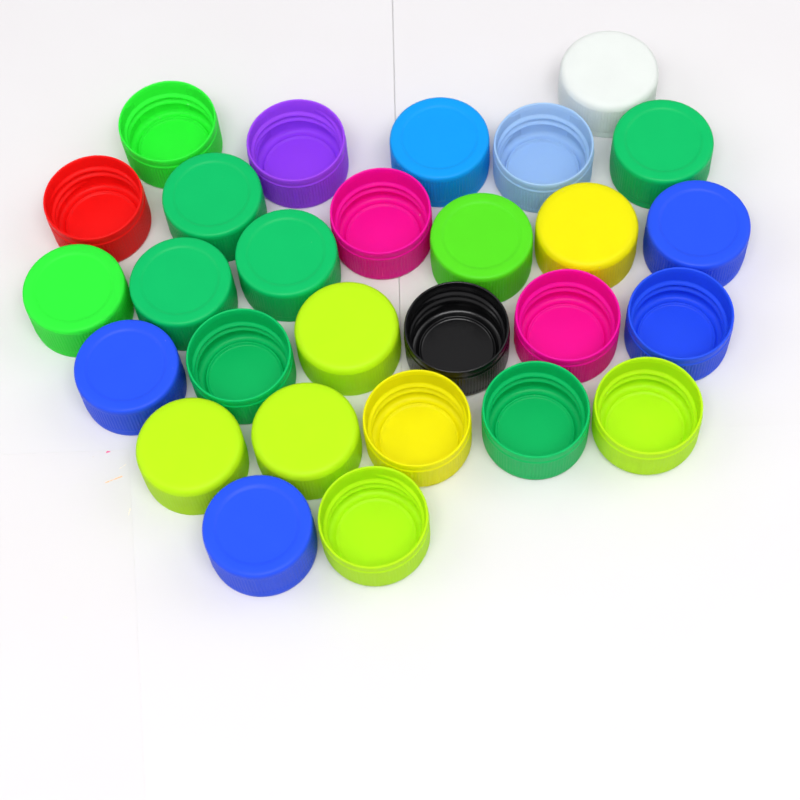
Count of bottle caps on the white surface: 28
